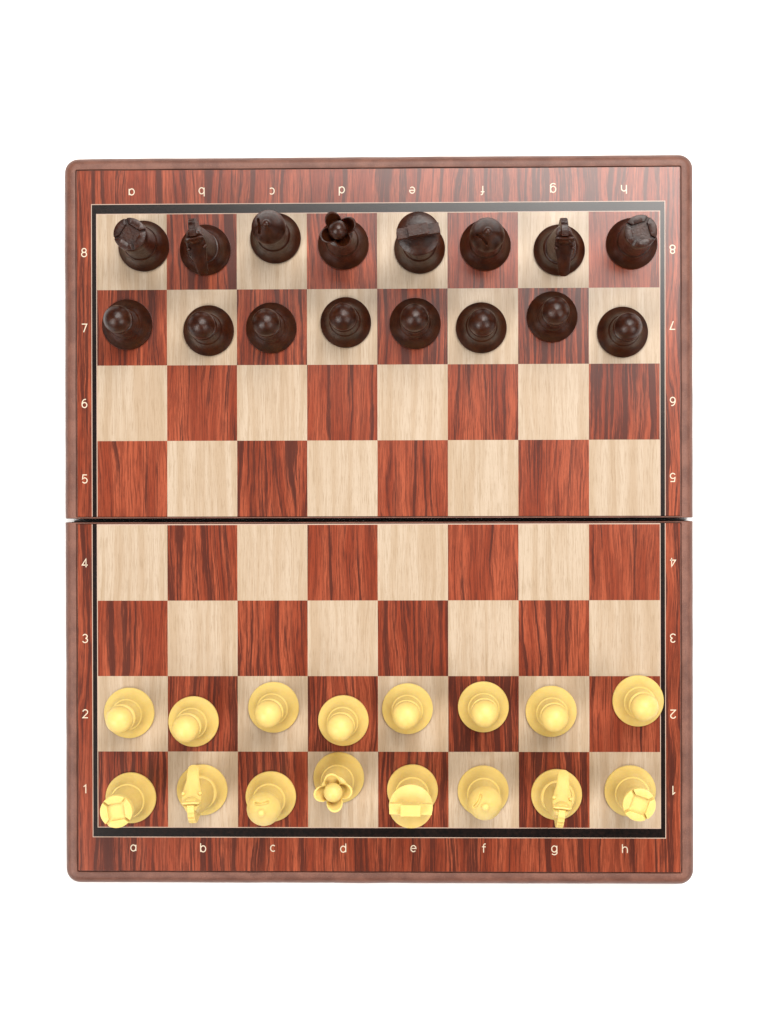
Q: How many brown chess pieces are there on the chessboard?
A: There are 16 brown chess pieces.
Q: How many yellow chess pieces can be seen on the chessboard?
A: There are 16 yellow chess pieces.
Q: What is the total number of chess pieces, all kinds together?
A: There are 32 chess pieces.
